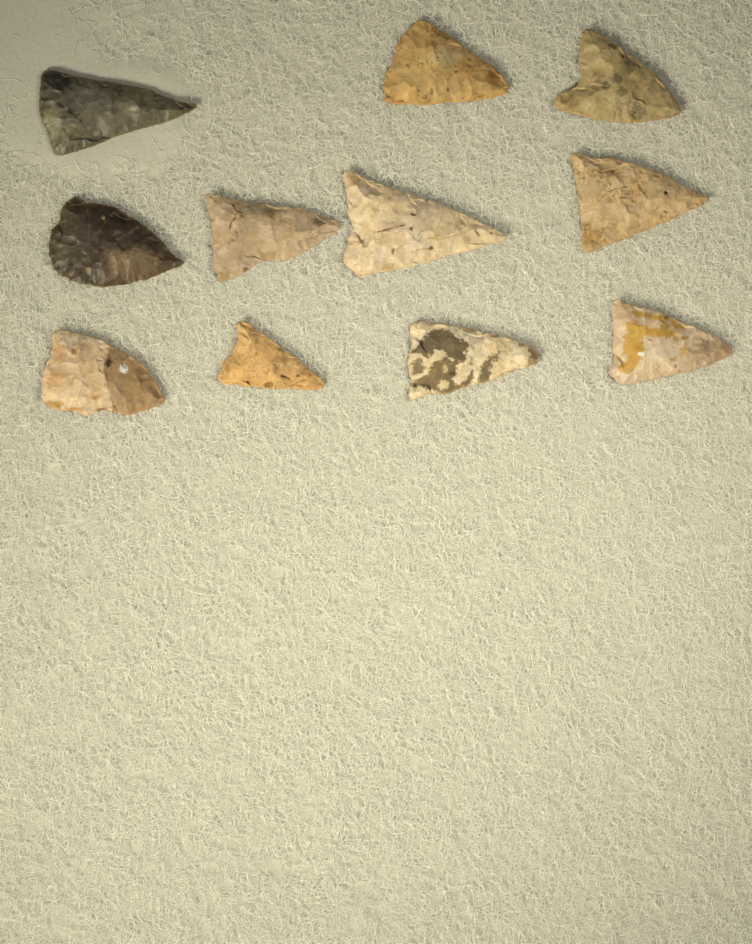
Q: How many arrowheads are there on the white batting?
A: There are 11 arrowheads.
